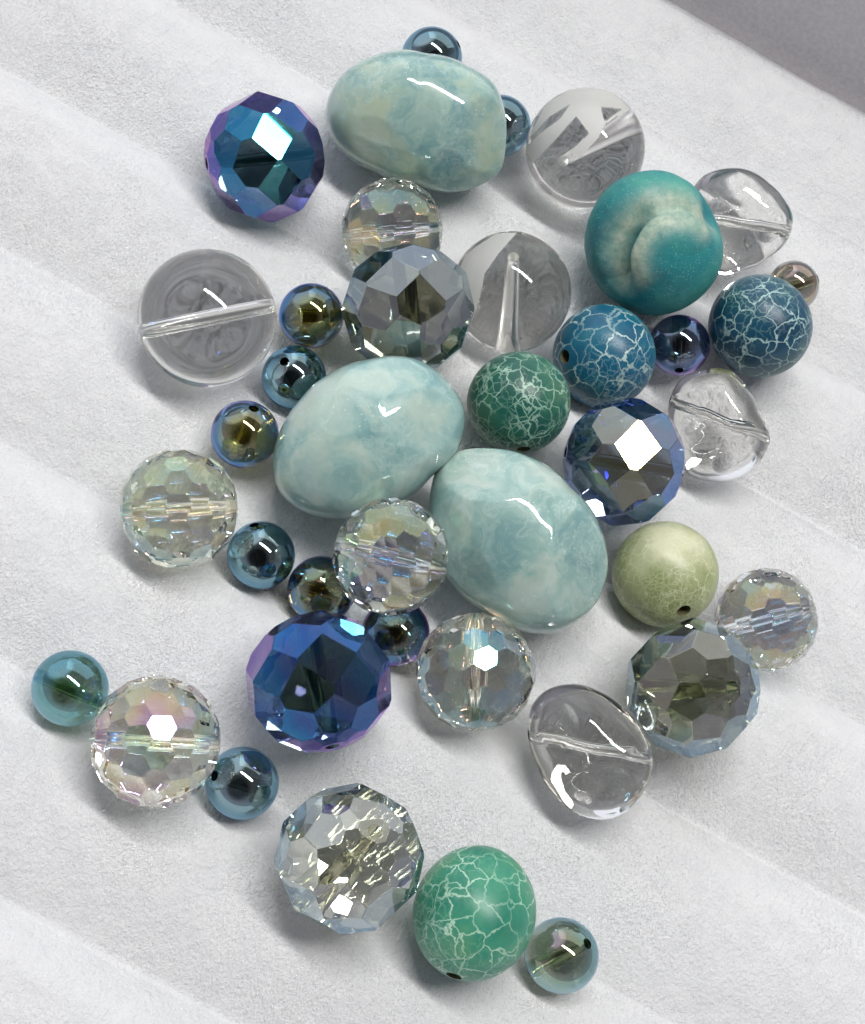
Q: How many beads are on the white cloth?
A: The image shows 40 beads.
